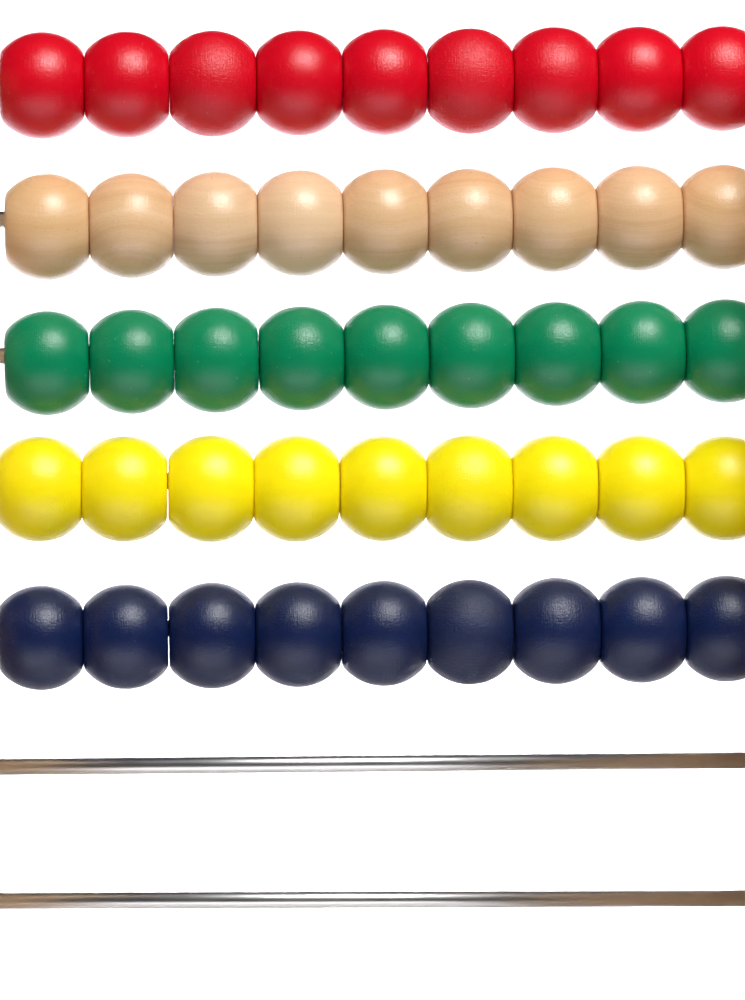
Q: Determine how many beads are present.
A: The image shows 45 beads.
